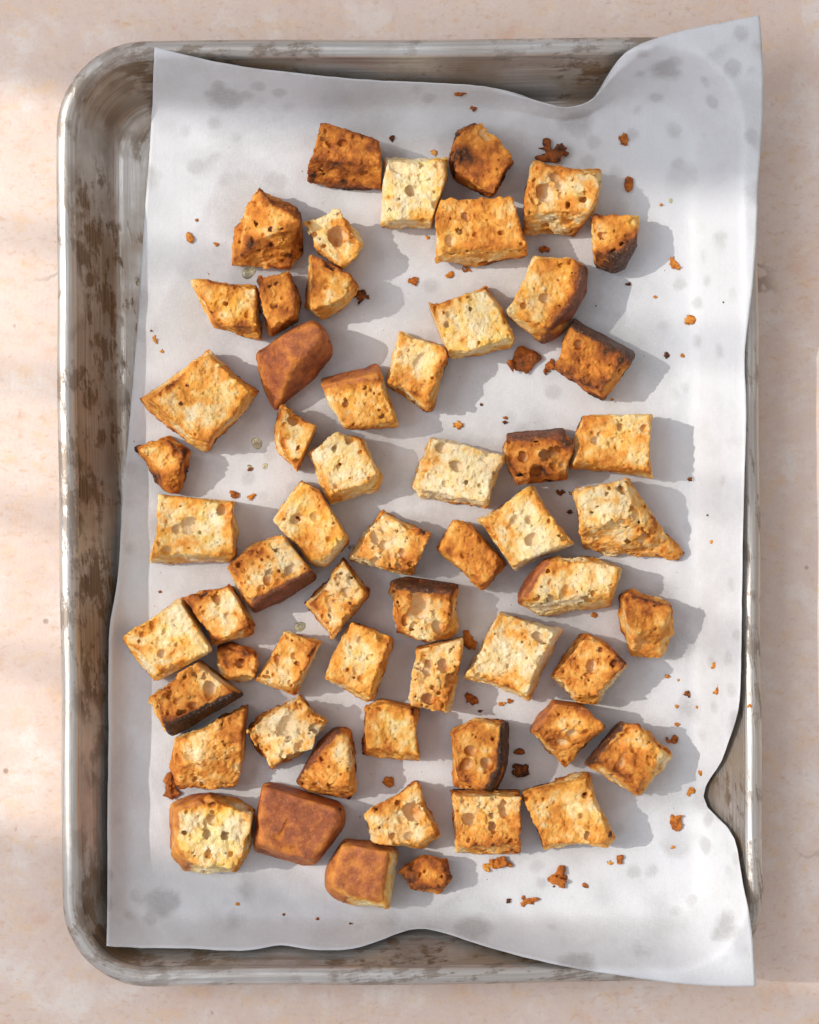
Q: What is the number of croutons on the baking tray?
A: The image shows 58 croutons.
